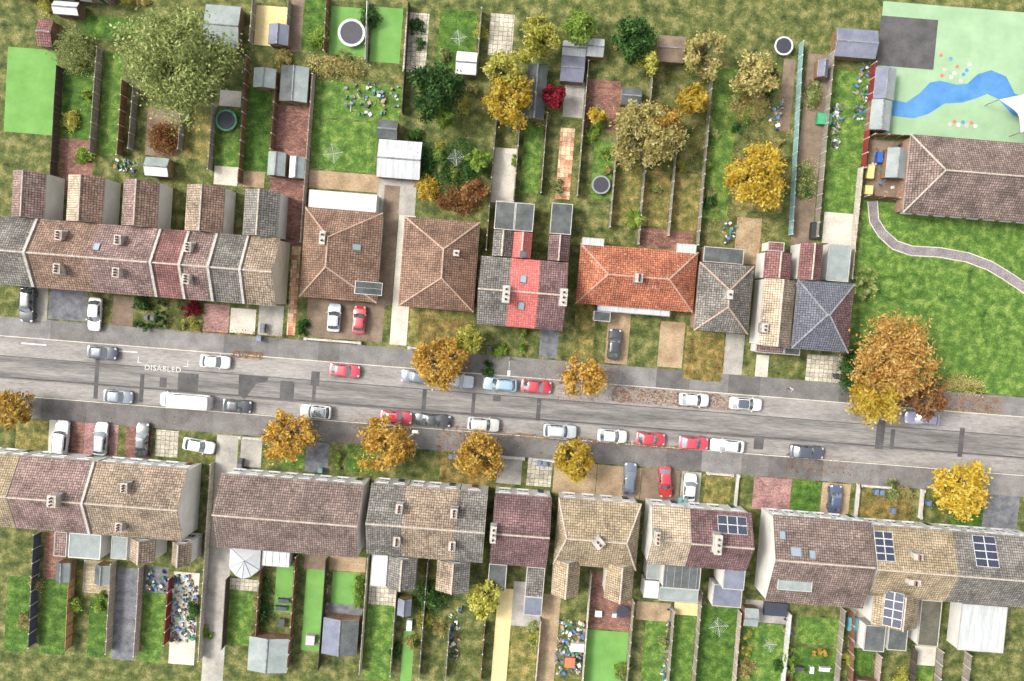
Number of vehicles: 36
